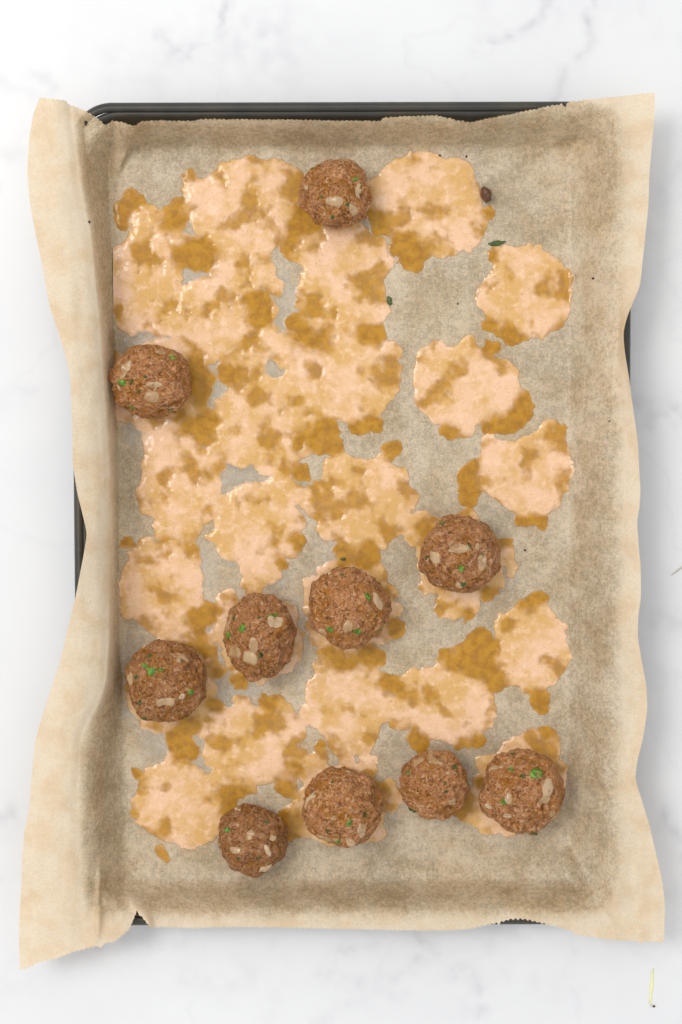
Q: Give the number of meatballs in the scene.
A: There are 10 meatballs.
